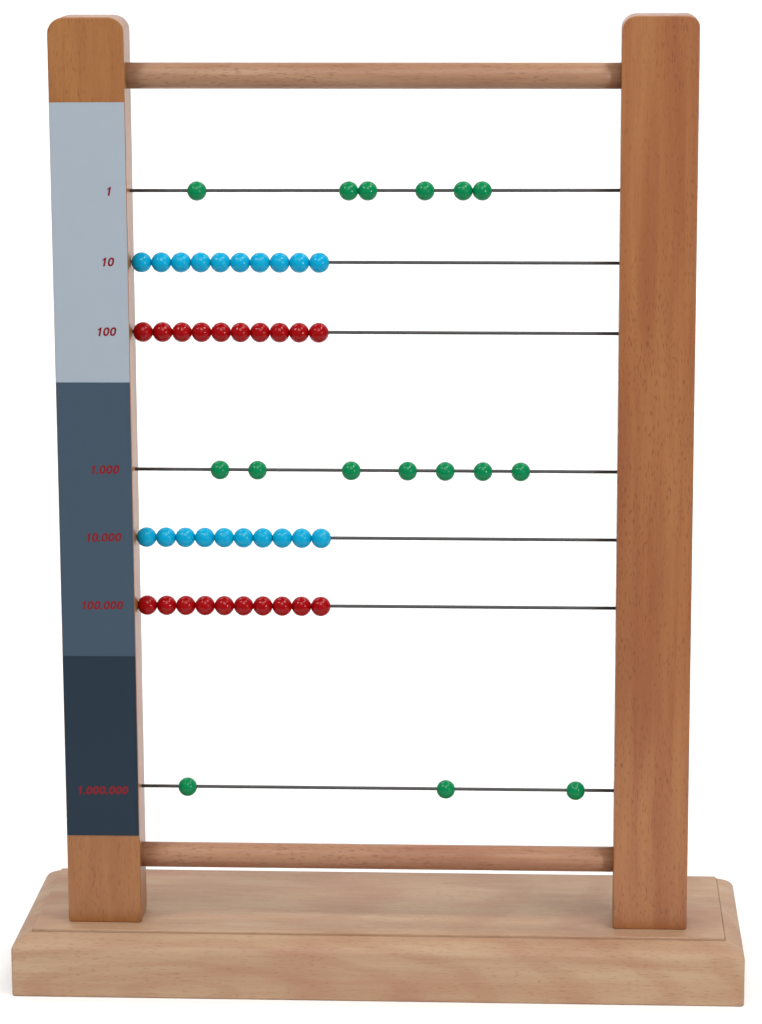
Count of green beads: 16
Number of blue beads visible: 20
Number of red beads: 20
